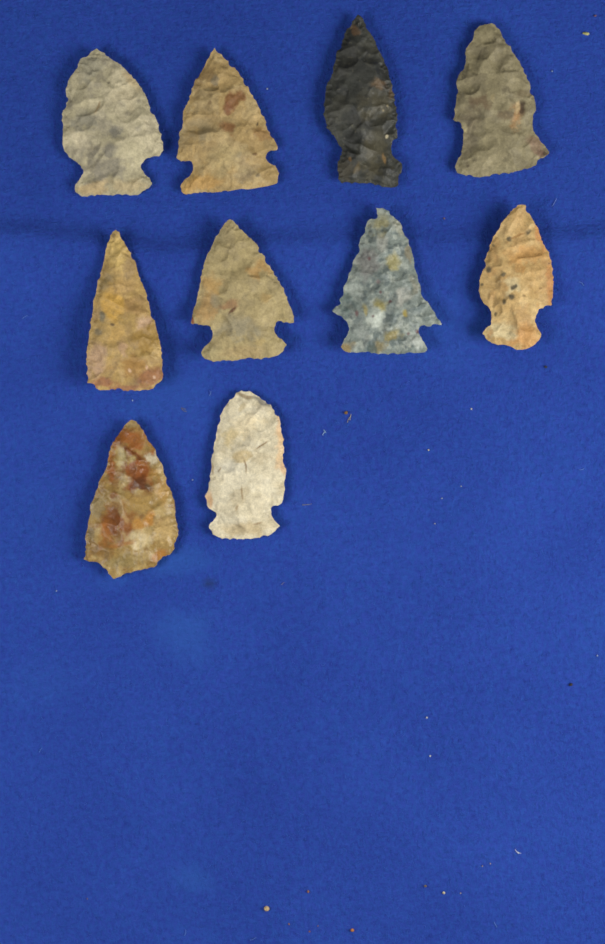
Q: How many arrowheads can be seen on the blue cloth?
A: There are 10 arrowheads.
